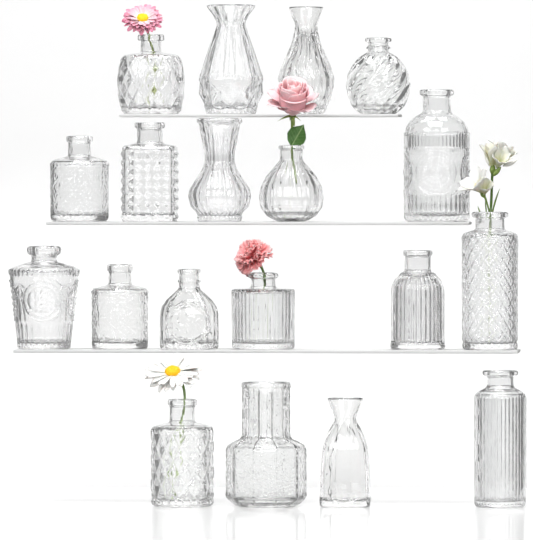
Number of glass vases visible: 19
